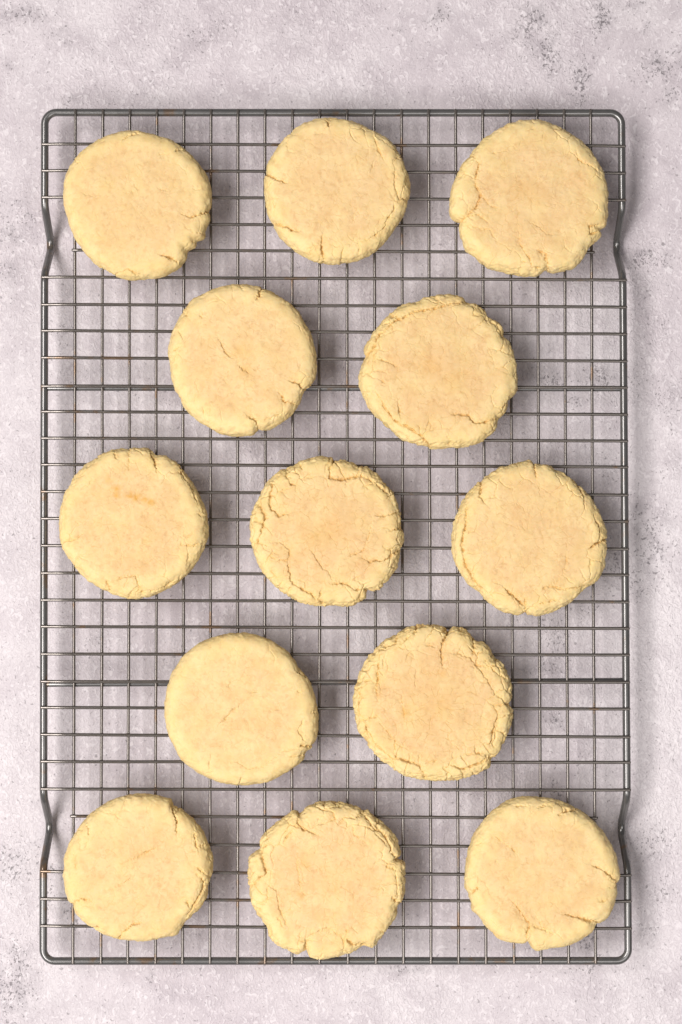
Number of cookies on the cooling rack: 13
